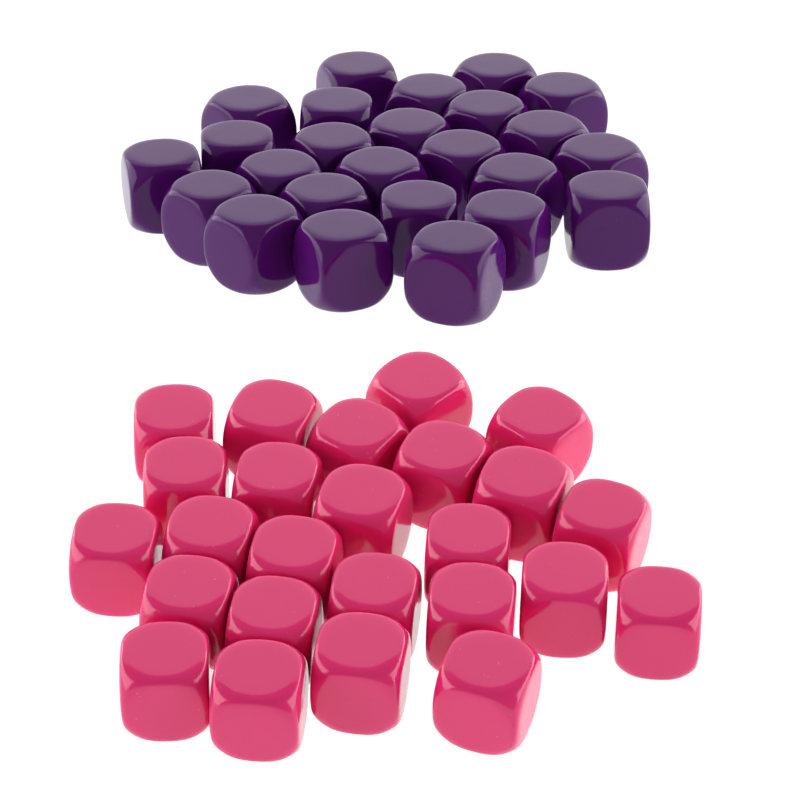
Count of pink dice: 25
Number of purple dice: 25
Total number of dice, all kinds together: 50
